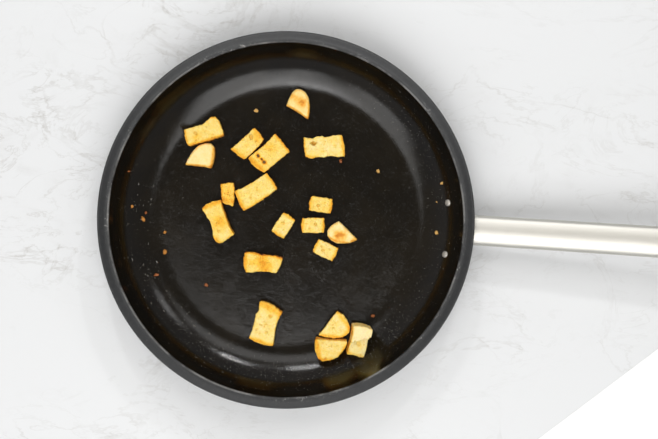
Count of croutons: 19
